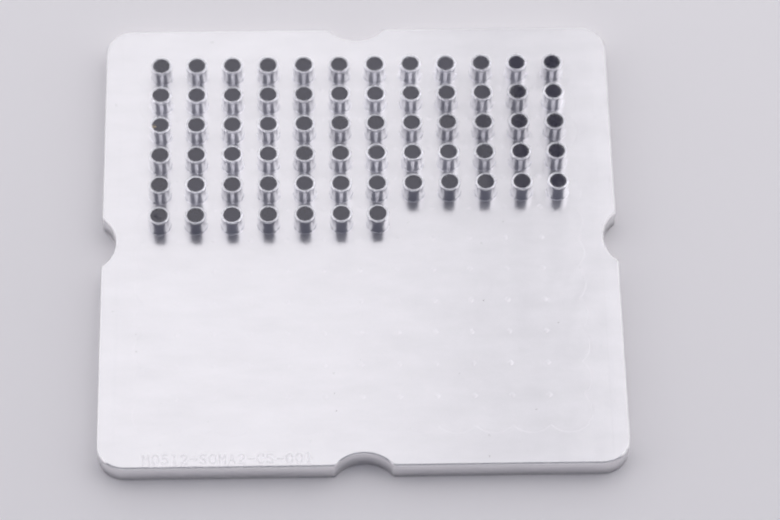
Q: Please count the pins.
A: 67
